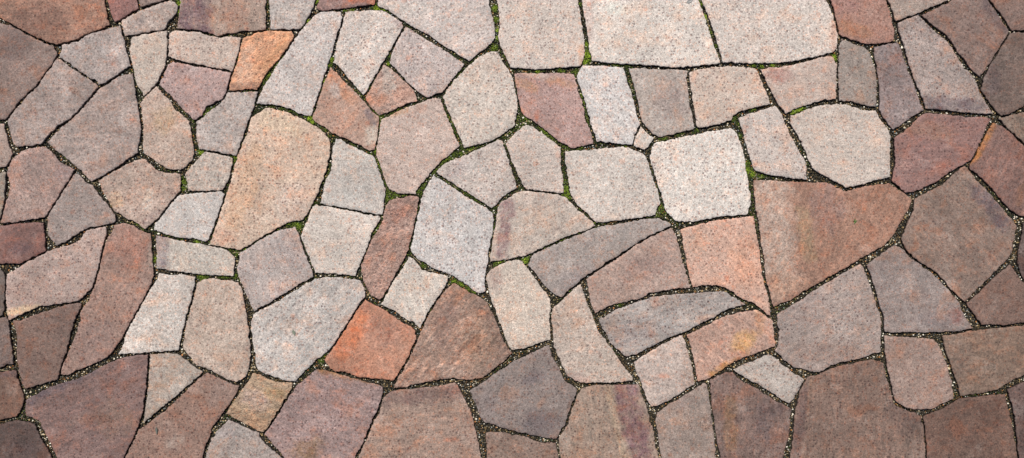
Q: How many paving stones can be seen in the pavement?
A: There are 112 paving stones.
